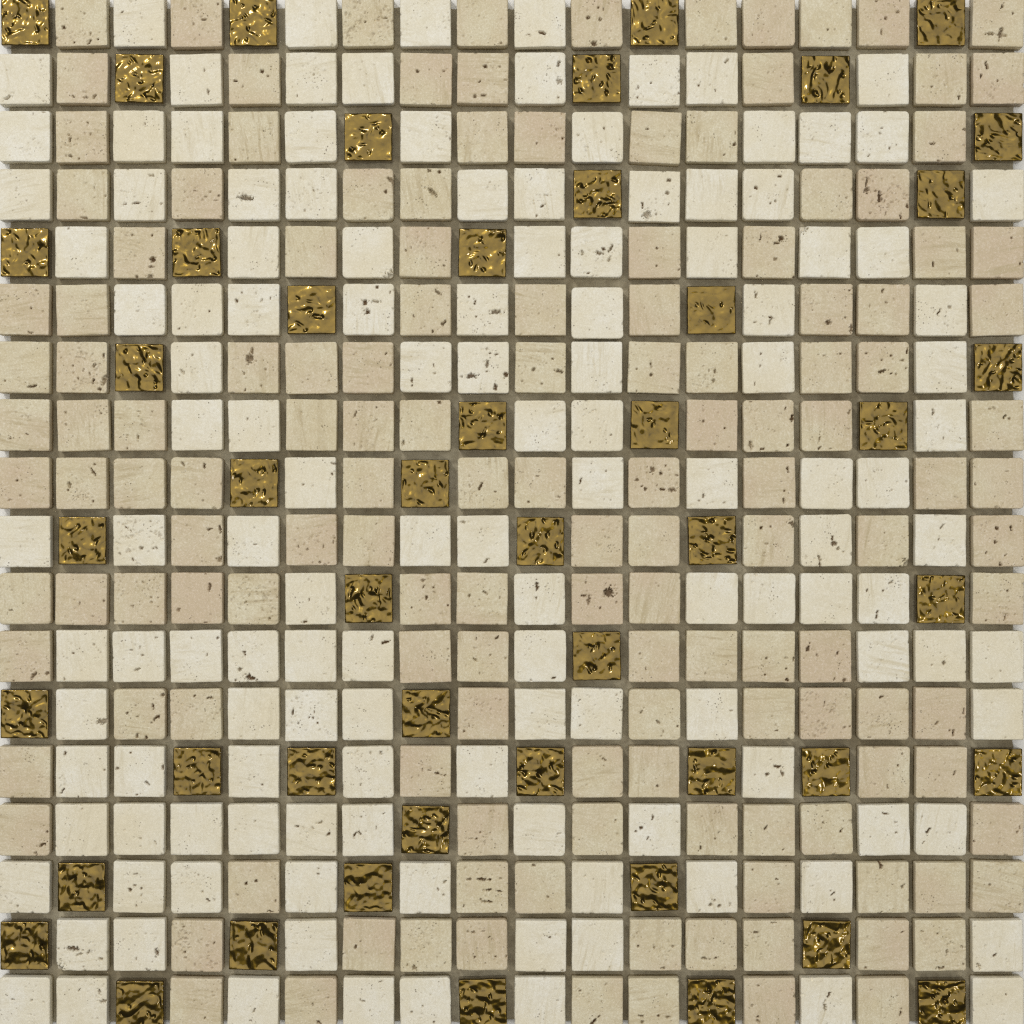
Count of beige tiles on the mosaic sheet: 144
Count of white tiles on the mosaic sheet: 132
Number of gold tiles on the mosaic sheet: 48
